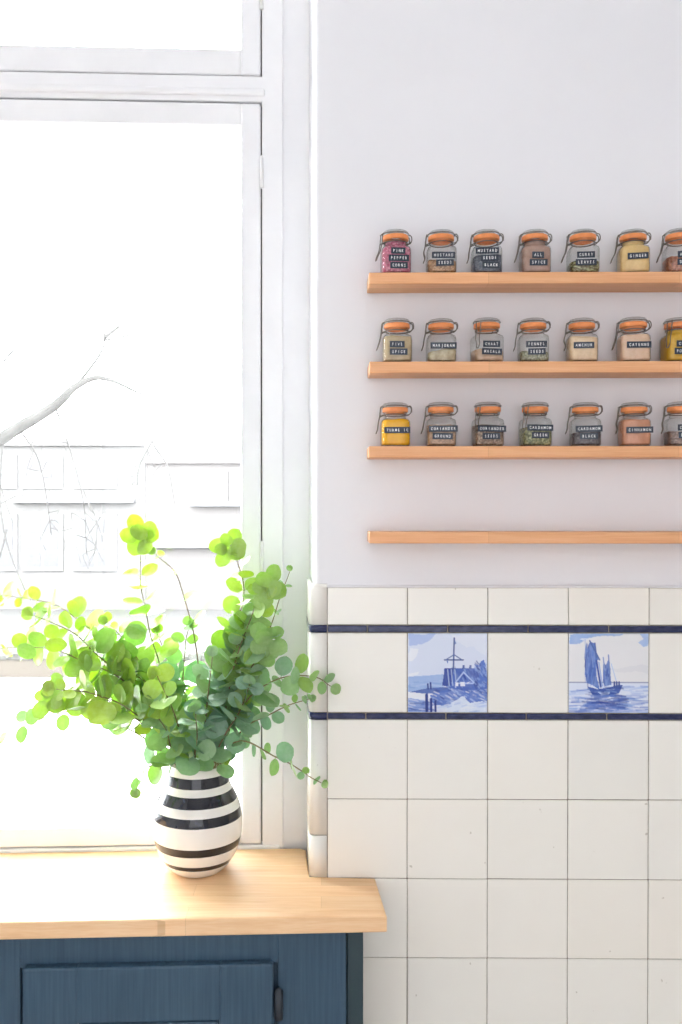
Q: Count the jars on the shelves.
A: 21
